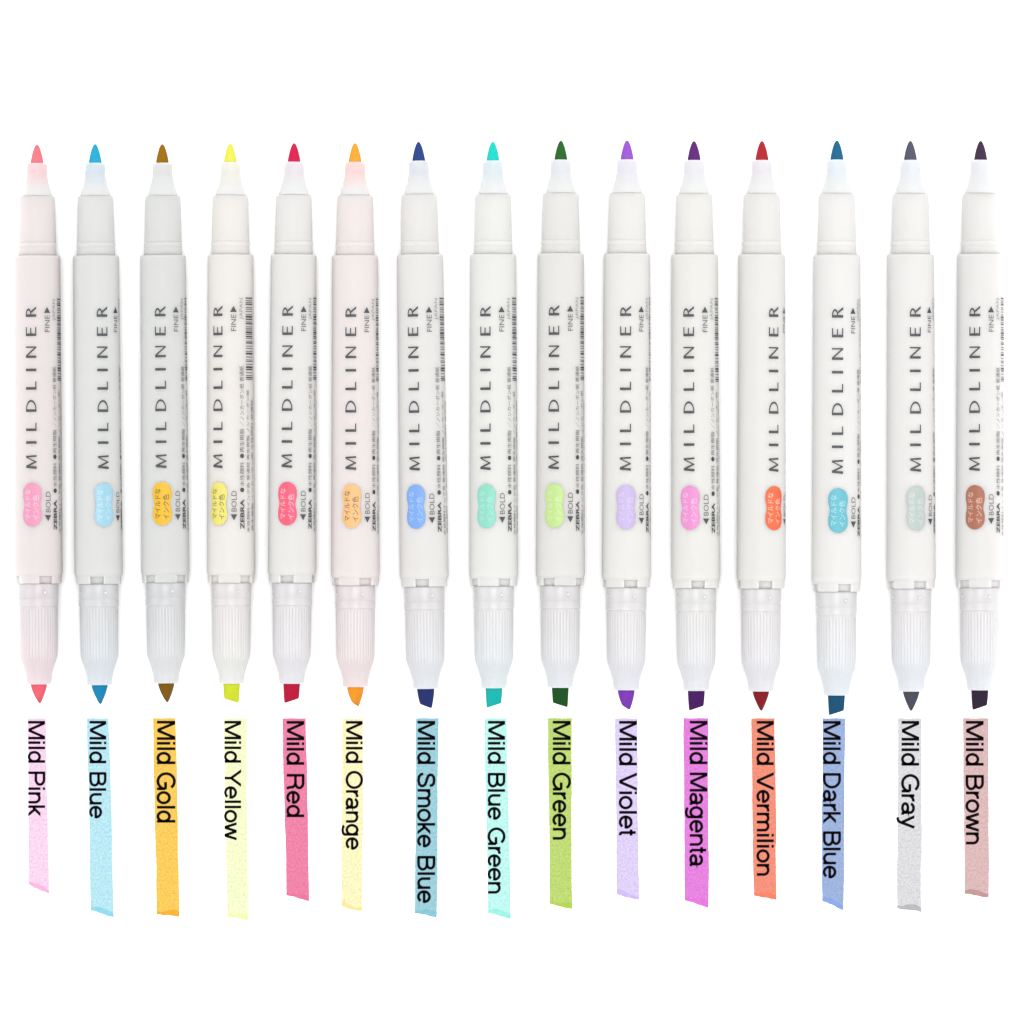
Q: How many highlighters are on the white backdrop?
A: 15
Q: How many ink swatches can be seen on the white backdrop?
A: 15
